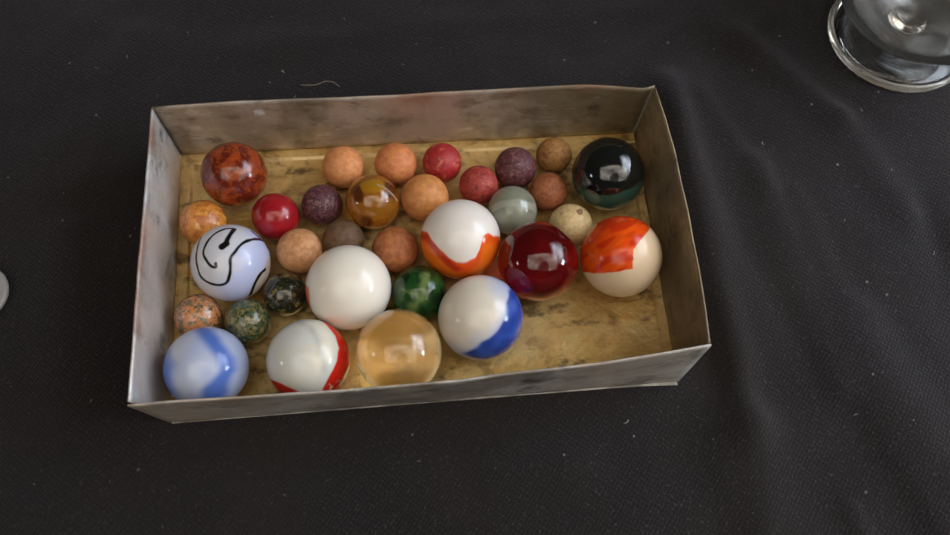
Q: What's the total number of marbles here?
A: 32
